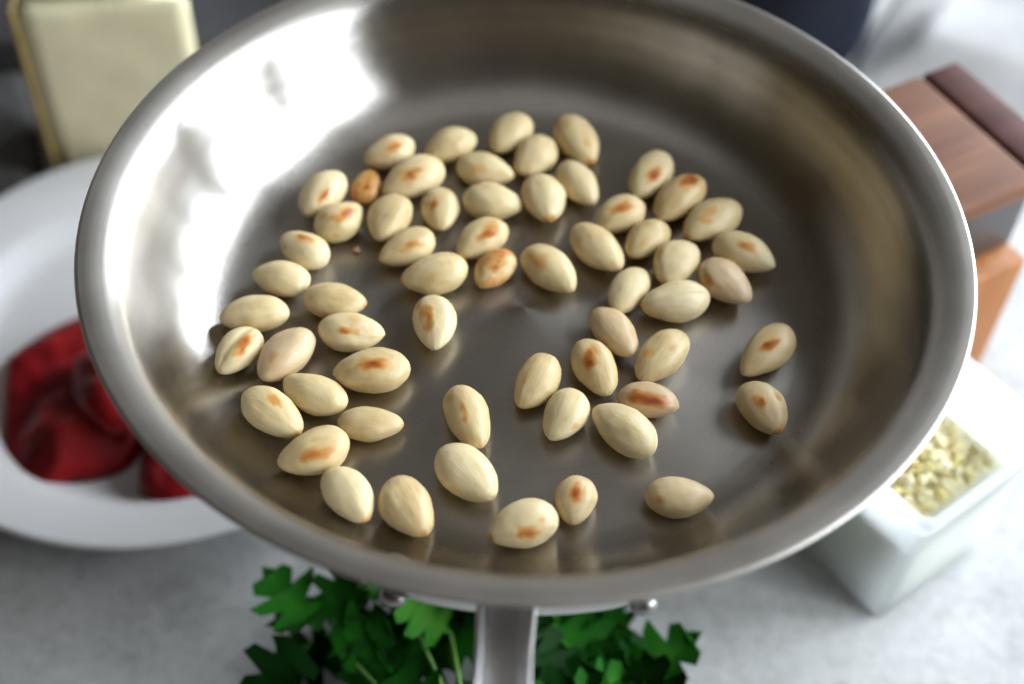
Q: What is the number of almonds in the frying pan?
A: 60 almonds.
